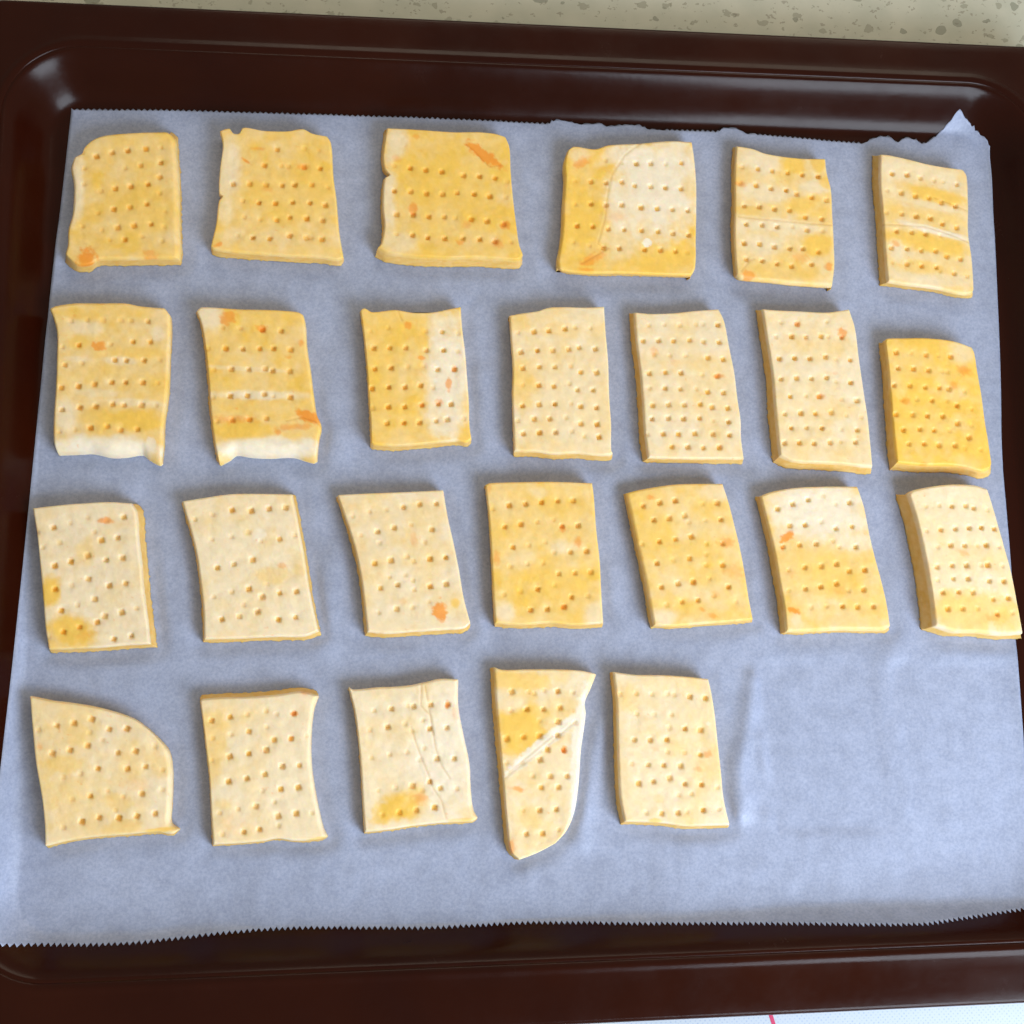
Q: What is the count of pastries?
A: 25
